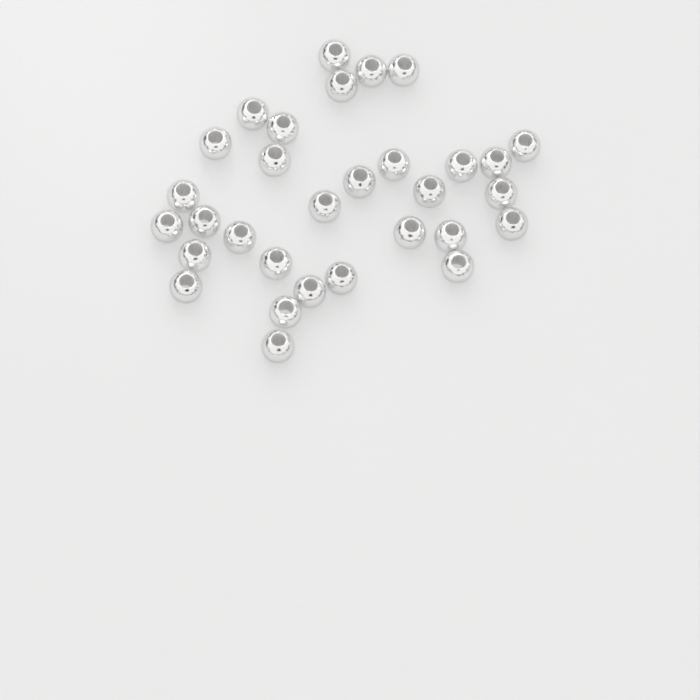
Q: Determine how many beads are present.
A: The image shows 31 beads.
